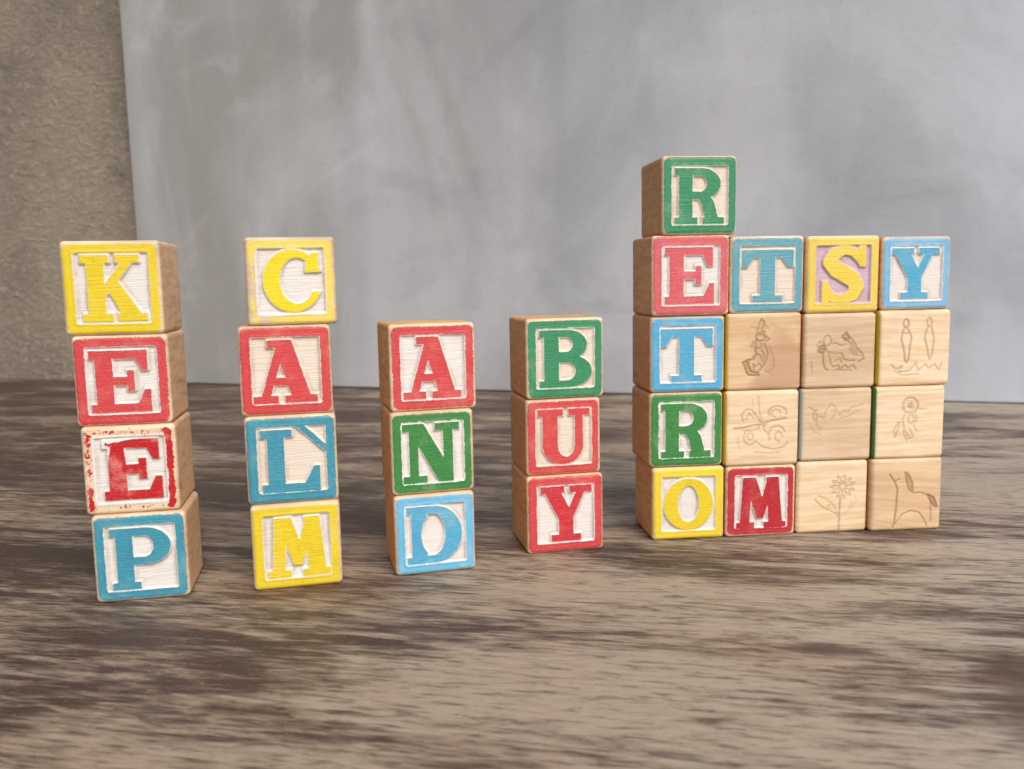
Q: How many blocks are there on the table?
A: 31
